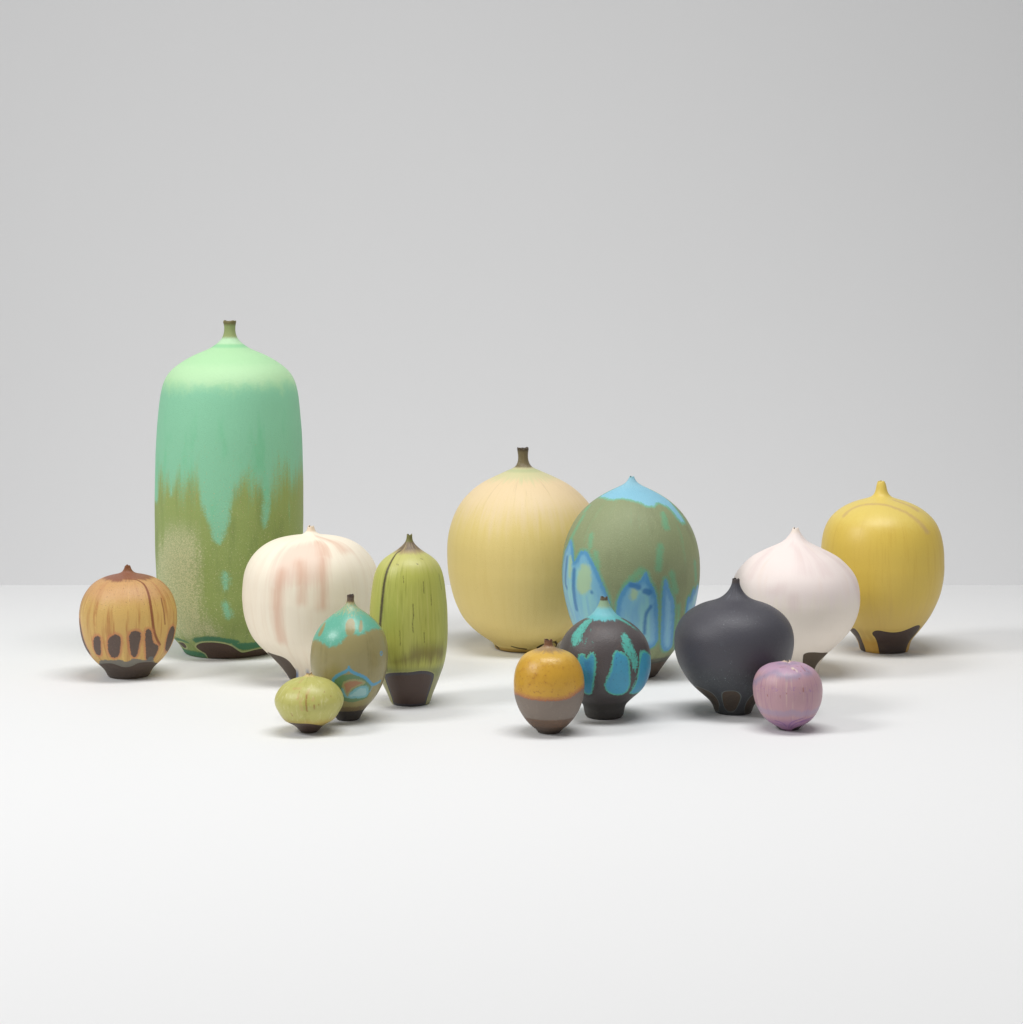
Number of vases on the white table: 14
